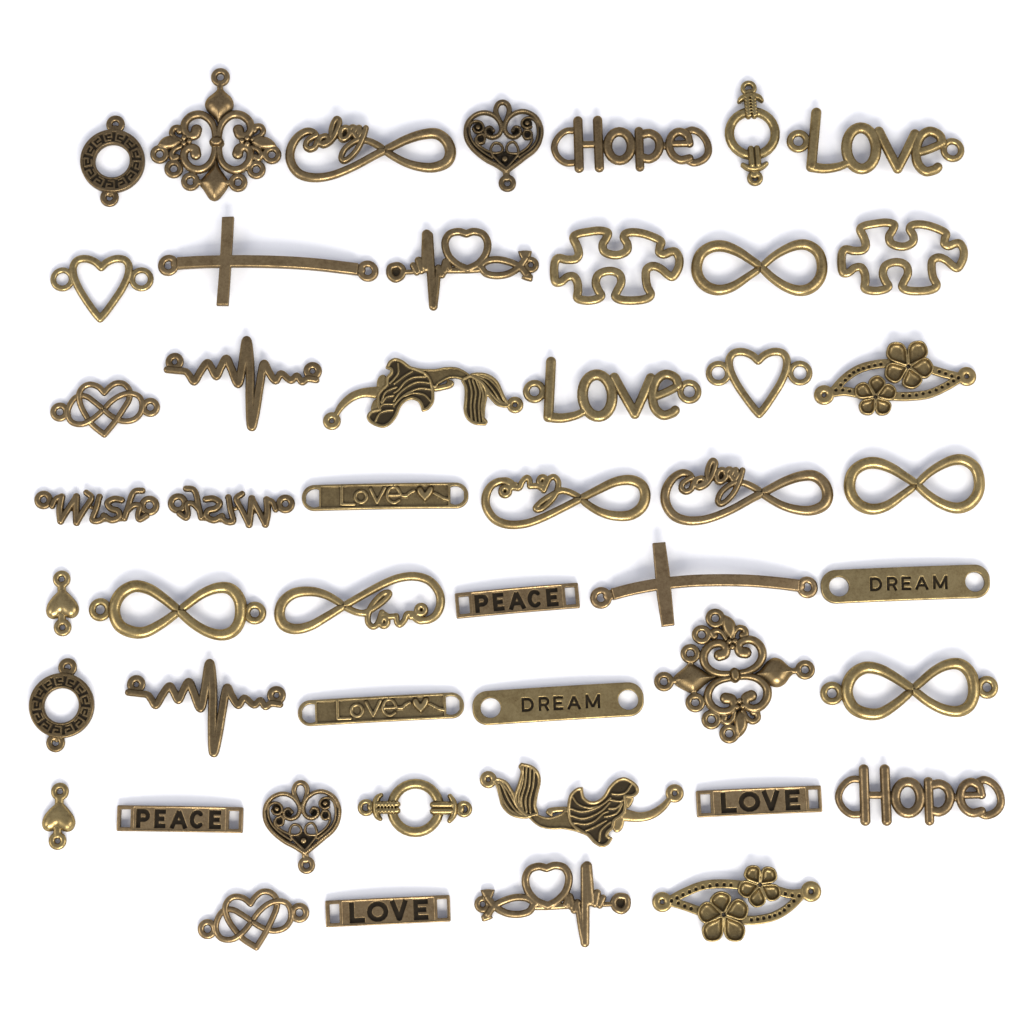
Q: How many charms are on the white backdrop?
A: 48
